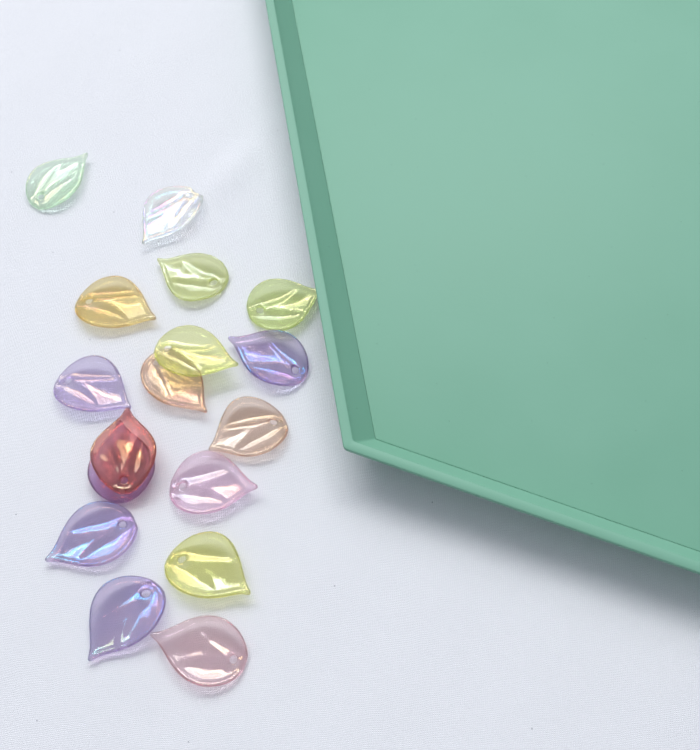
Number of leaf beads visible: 17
